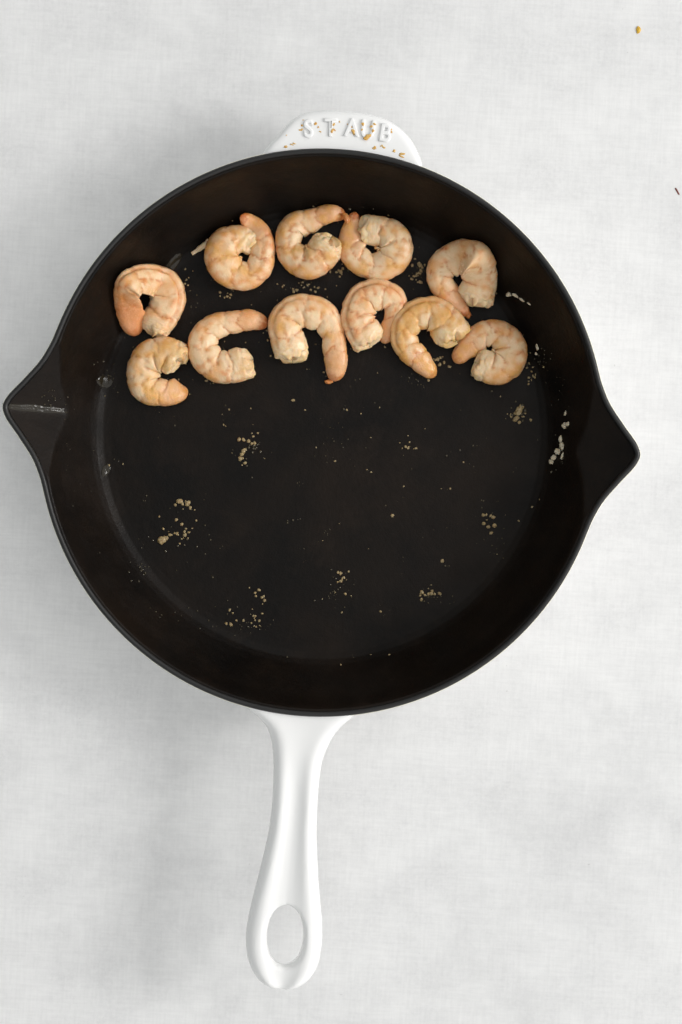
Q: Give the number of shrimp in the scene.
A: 11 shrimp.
